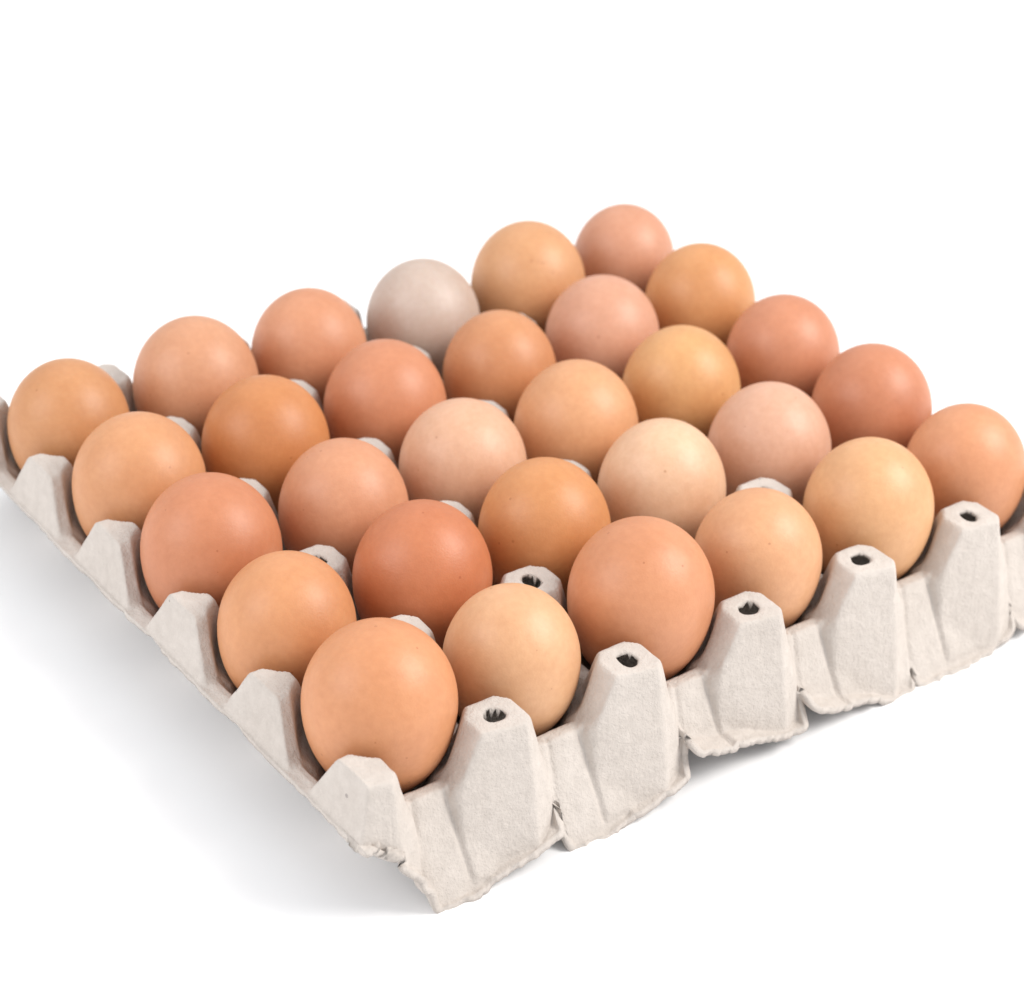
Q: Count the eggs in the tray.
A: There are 30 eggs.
